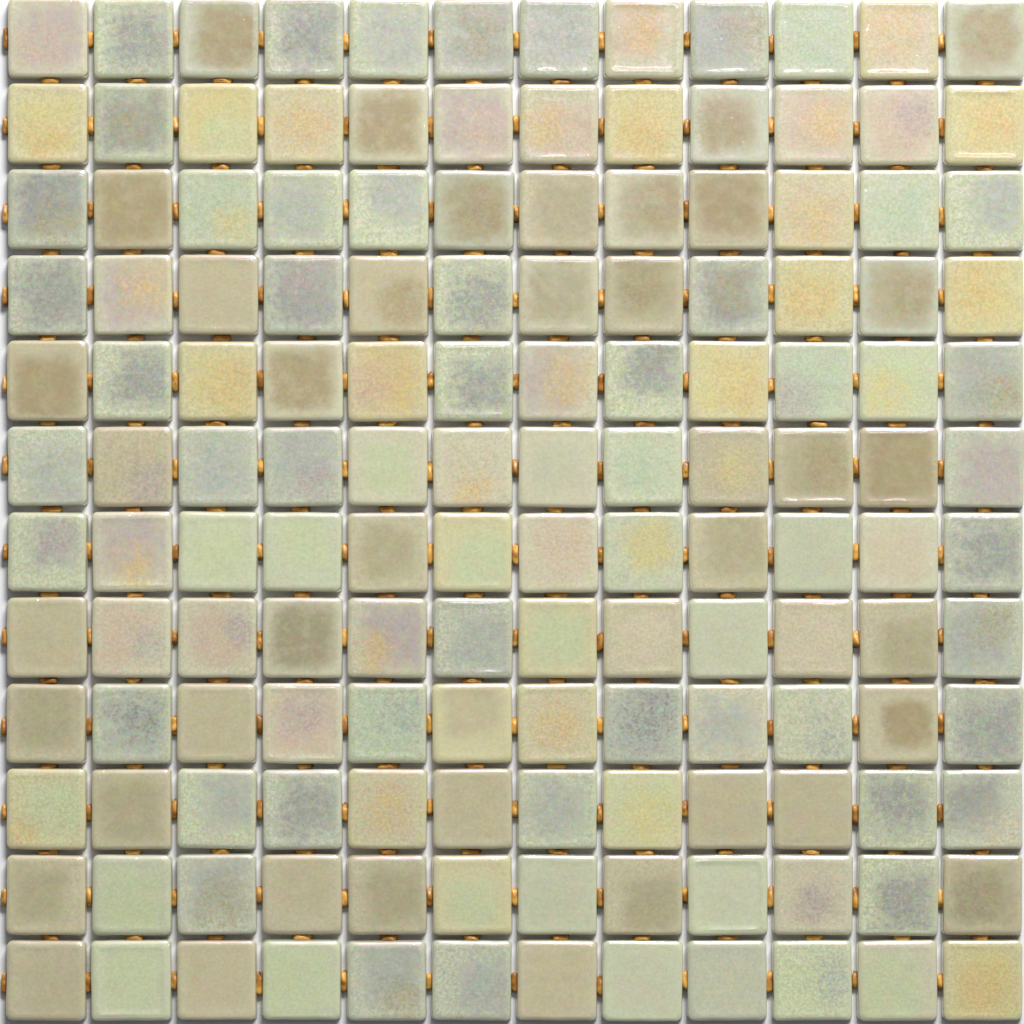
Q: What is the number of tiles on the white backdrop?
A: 144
